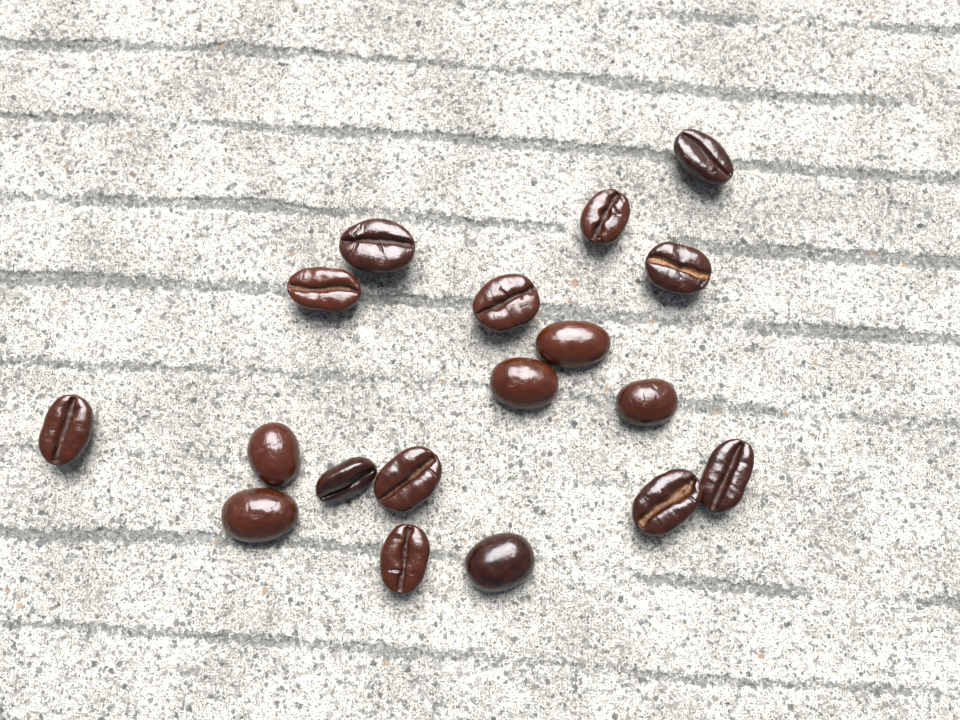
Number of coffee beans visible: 18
